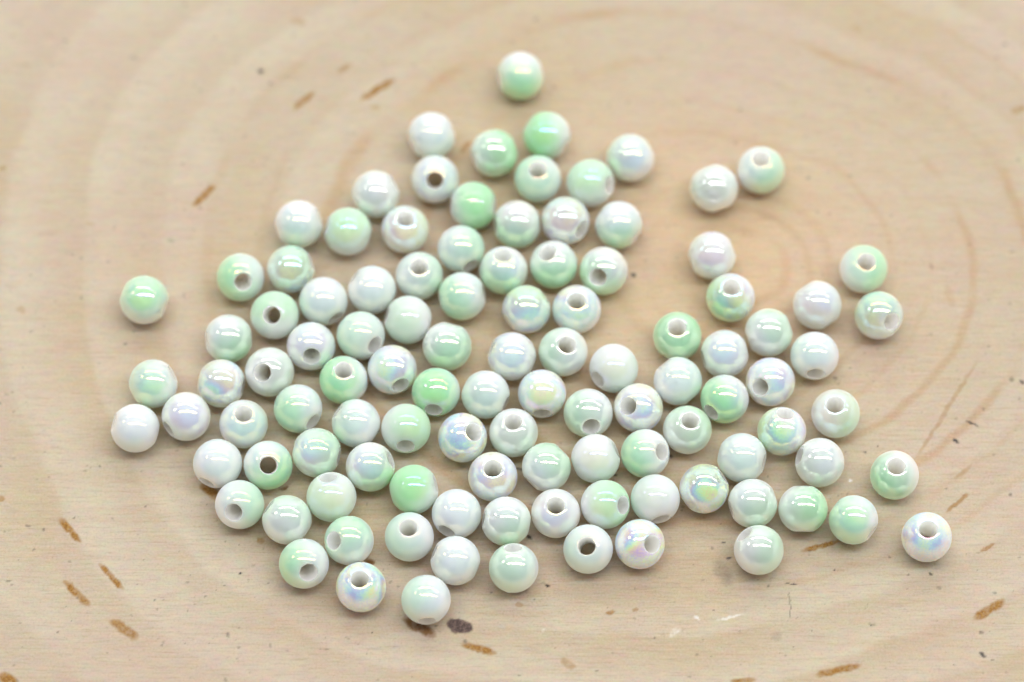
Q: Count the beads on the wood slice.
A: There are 108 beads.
